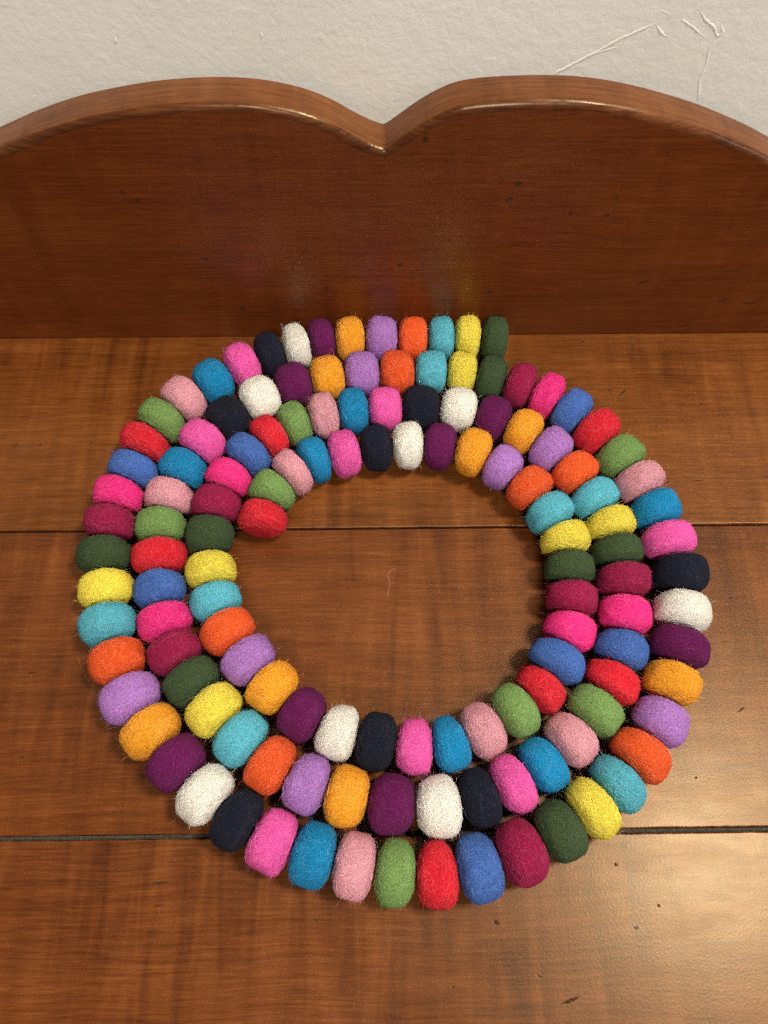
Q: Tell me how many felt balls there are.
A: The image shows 132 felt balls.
